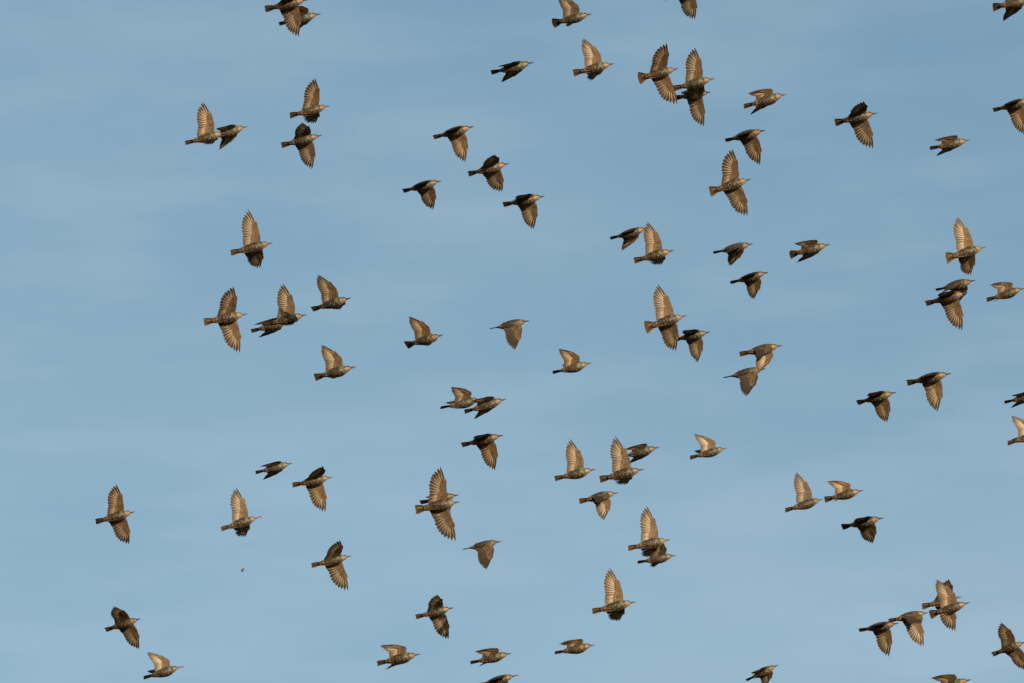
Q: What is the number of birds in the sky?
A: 86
